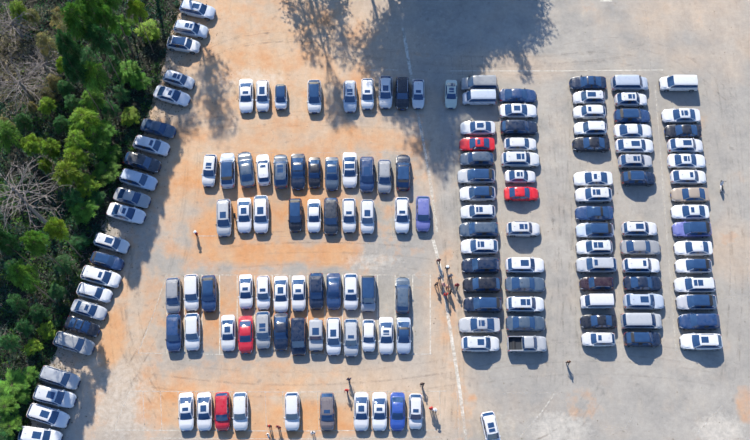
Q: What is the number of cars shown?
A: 162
